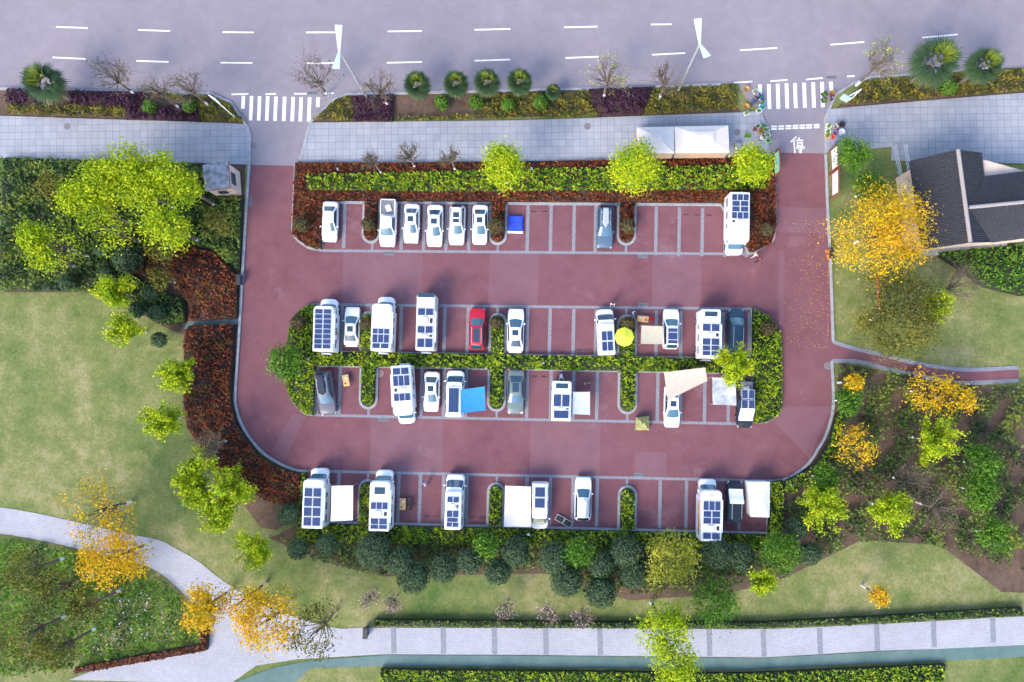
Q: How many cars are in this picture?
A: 19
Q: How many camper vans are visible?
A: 14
